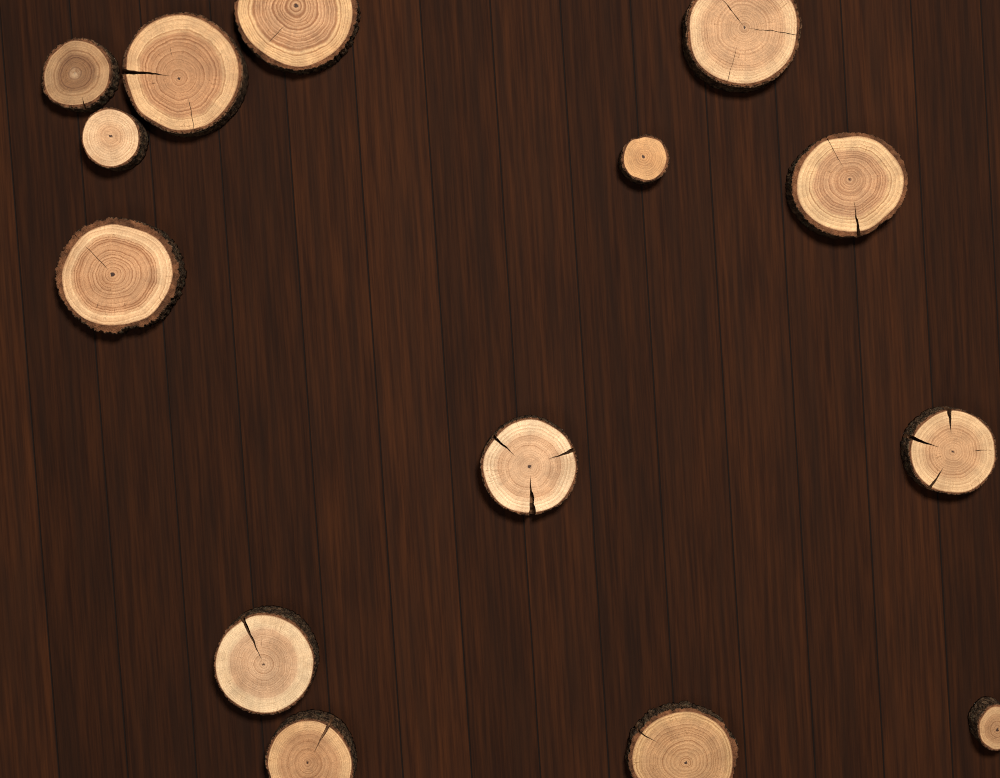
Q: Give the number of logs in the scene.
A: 14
